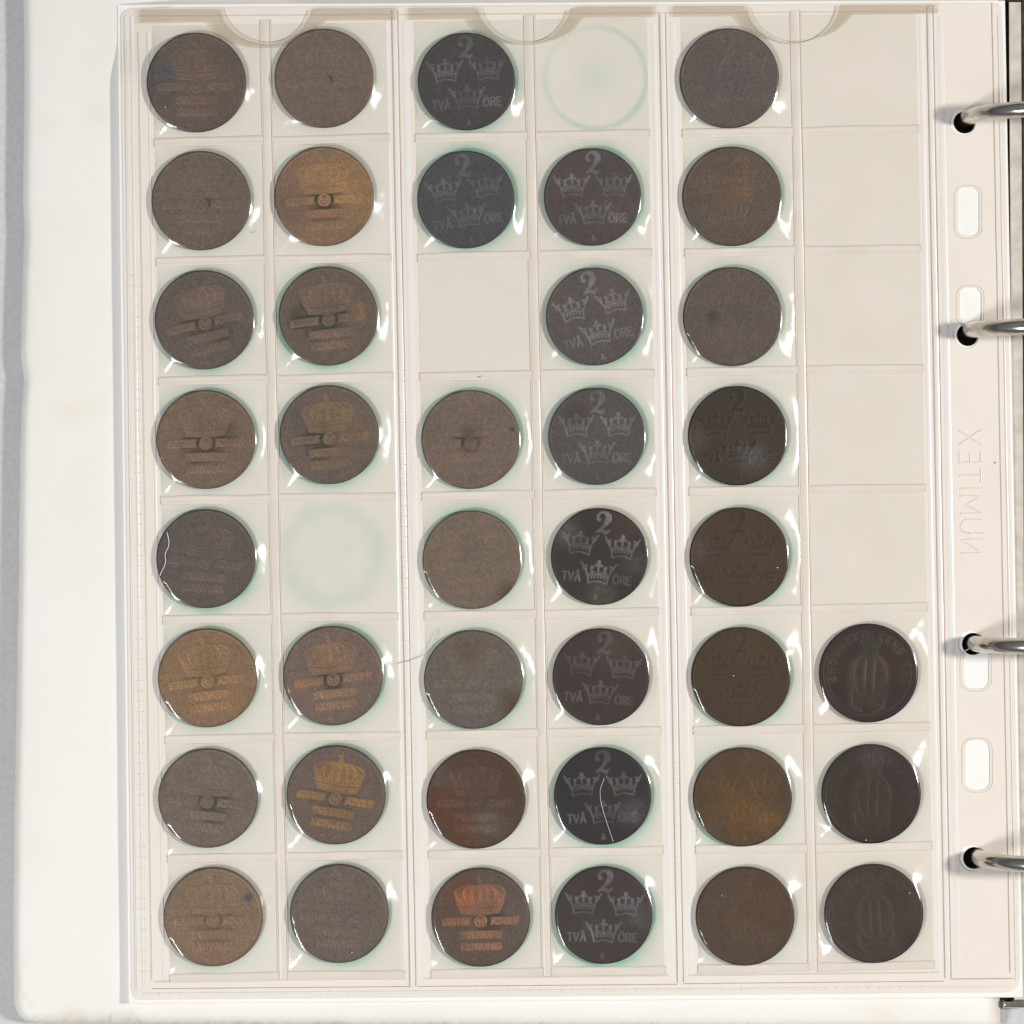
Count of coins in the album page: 40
